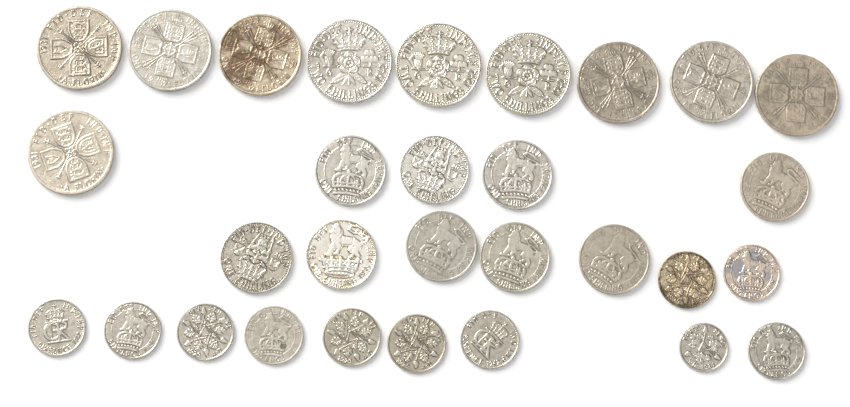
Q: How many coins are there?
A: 30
